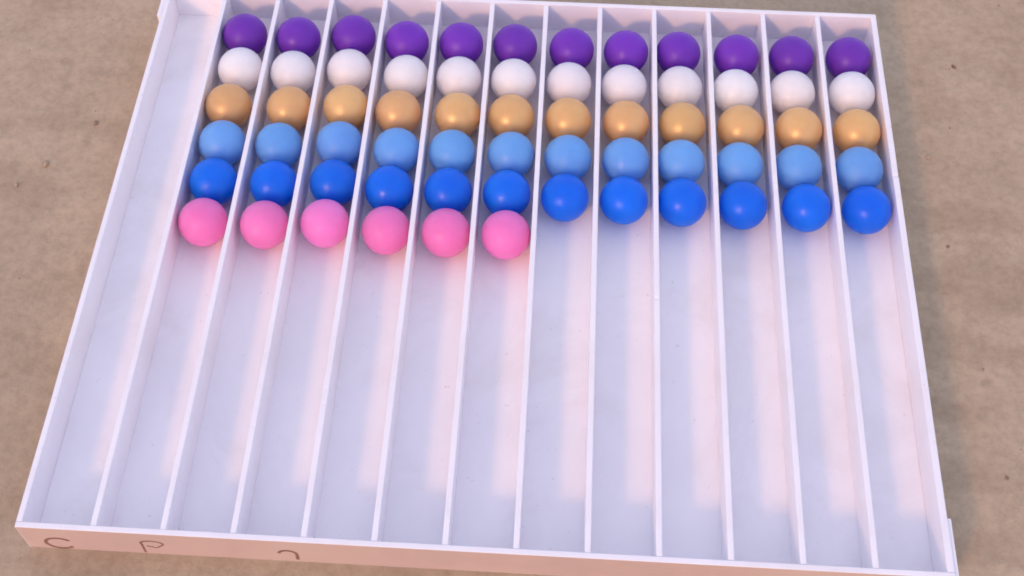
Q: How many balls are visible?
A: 66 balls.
